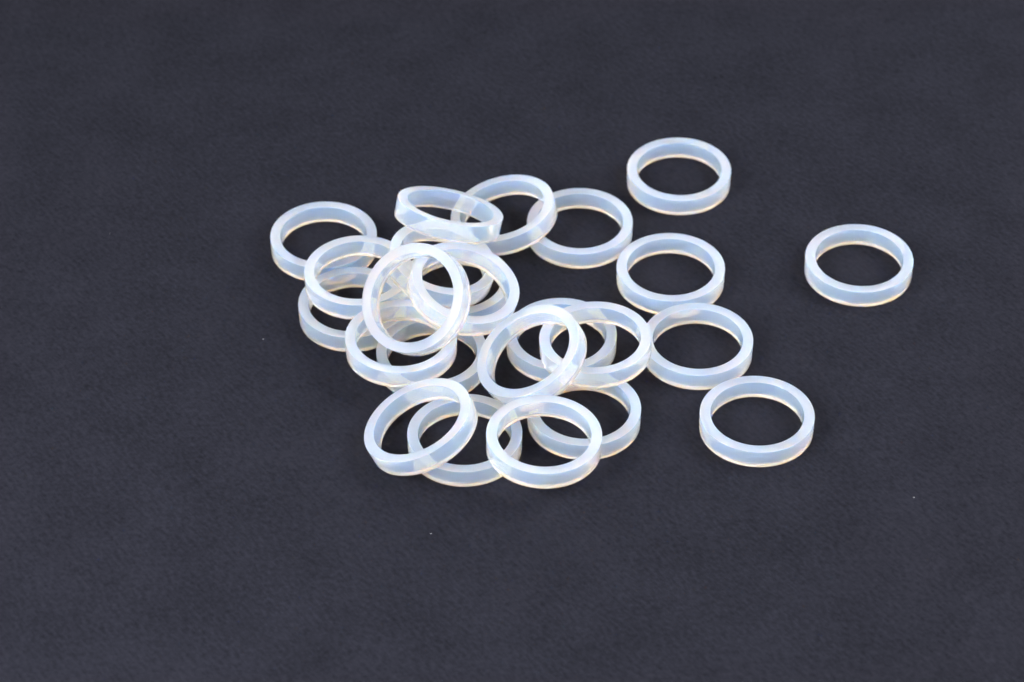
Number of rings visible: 24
